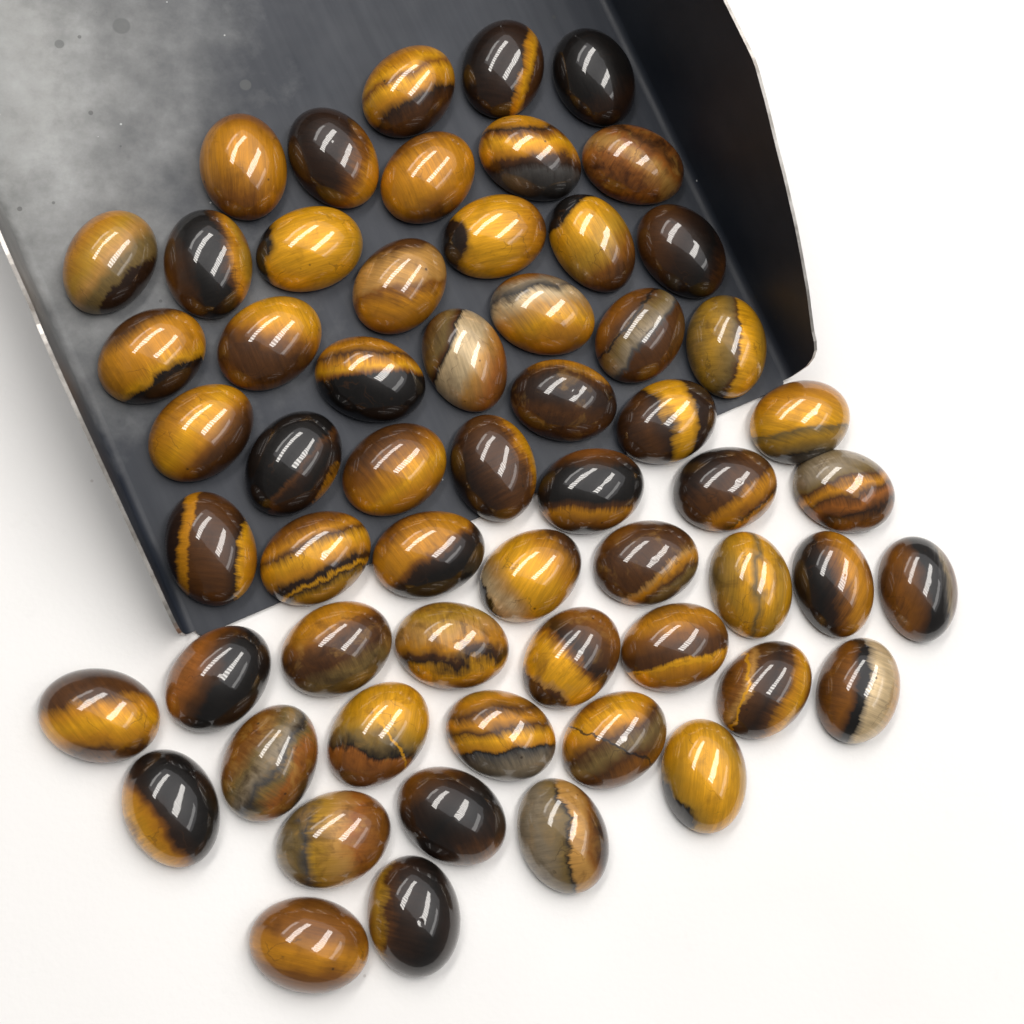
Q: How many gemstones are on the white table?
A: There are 59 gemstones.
